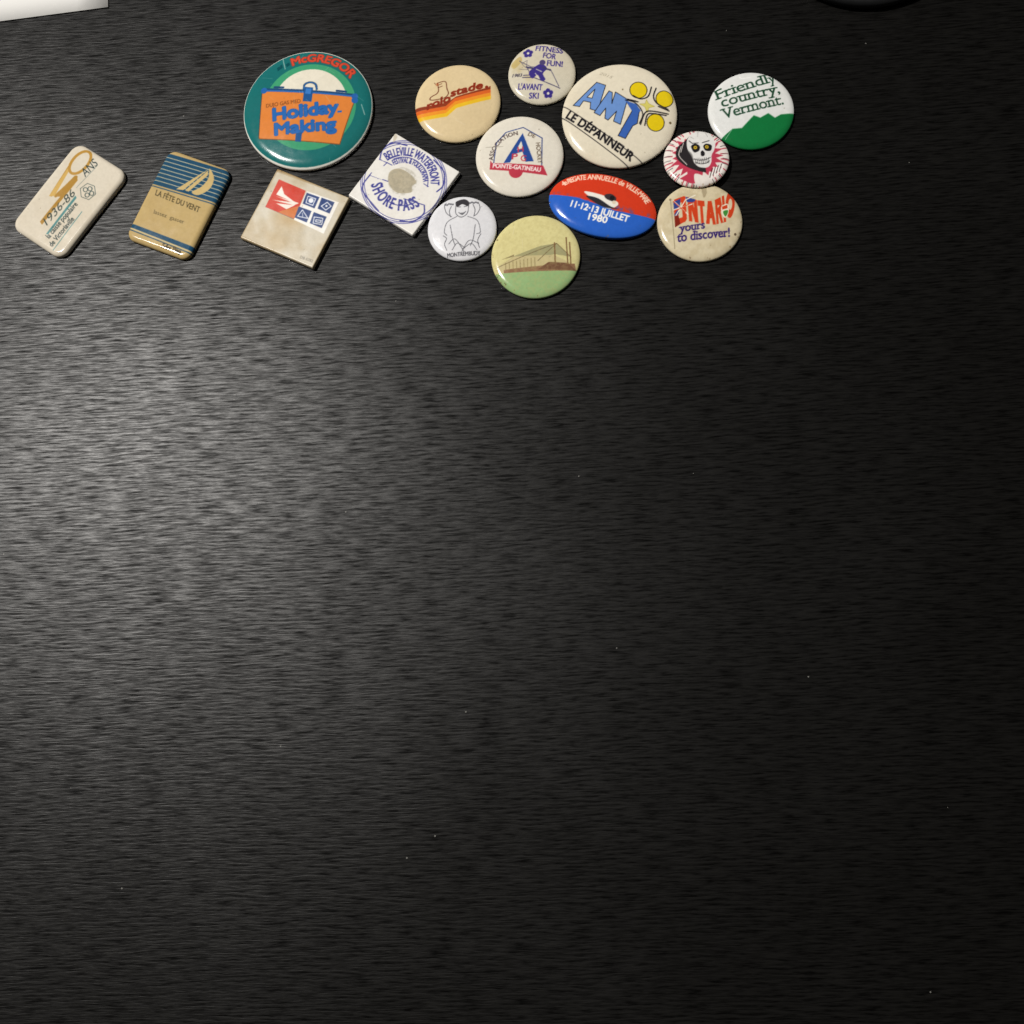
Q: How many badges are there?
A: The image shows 15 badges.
